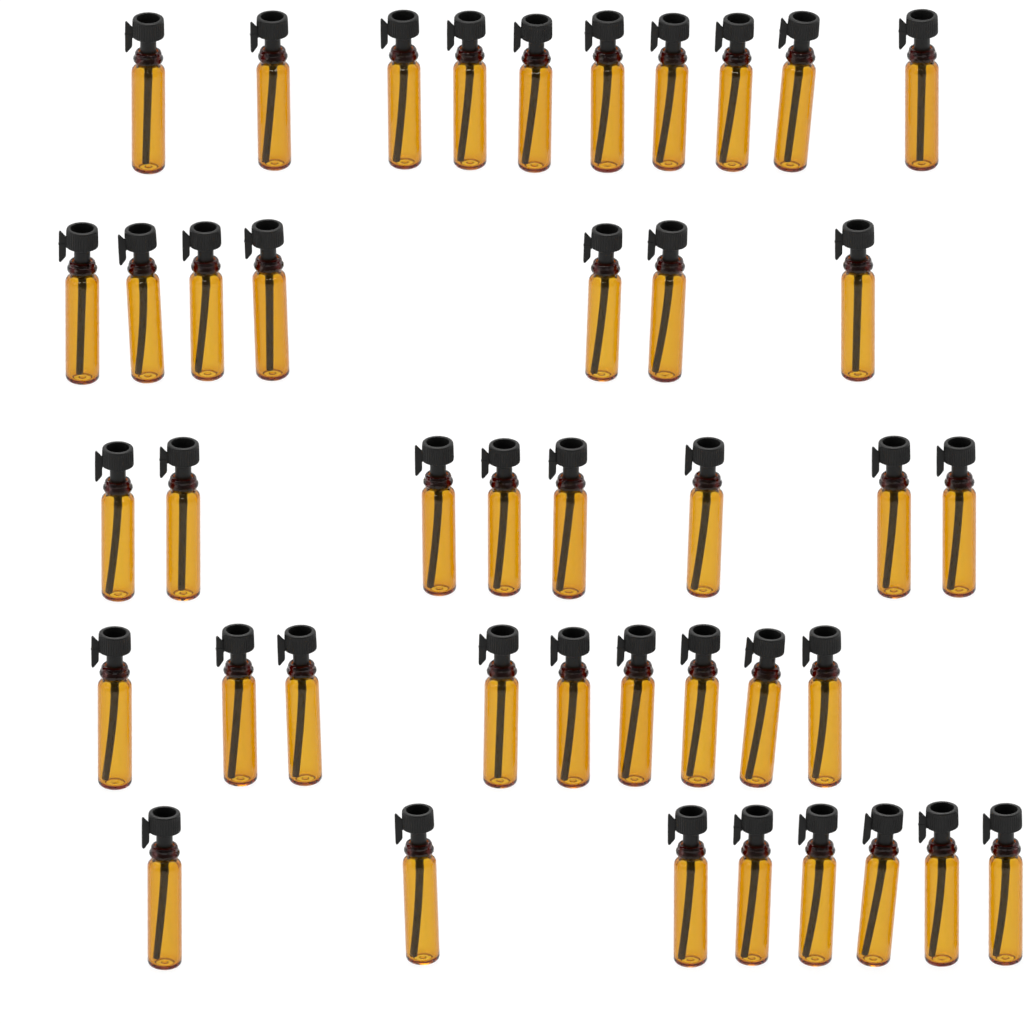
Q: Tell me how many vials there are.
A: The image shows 42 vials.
